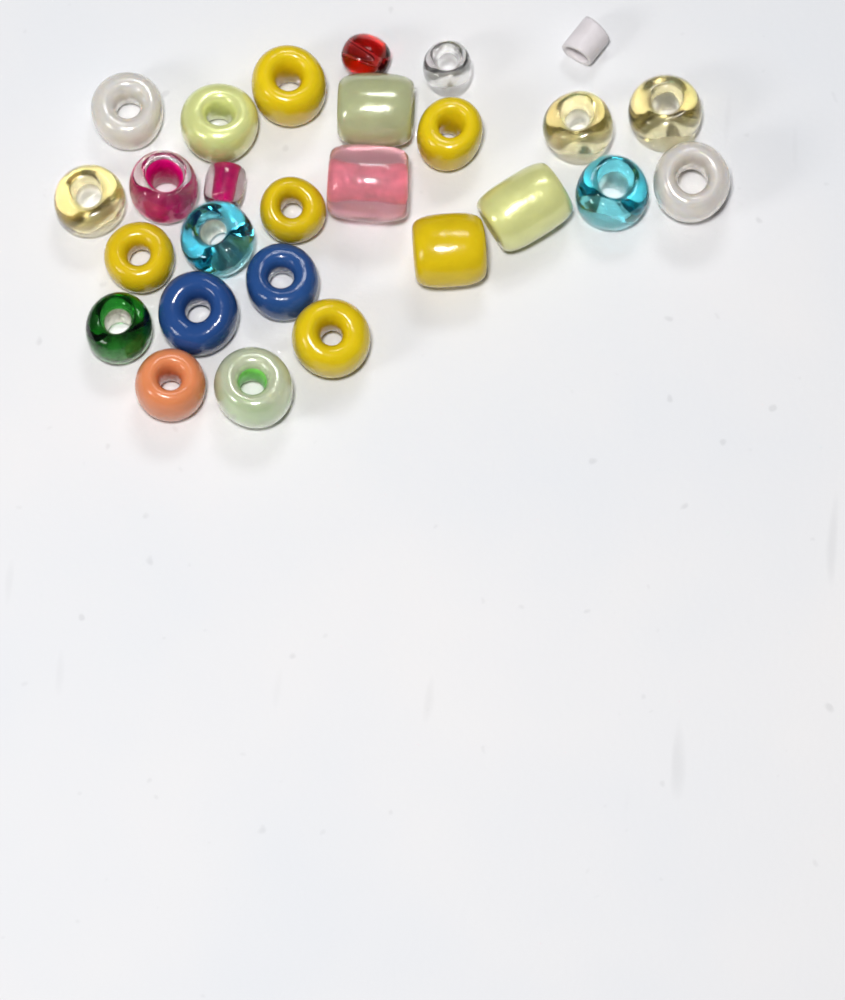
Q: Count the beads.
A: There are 27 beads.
